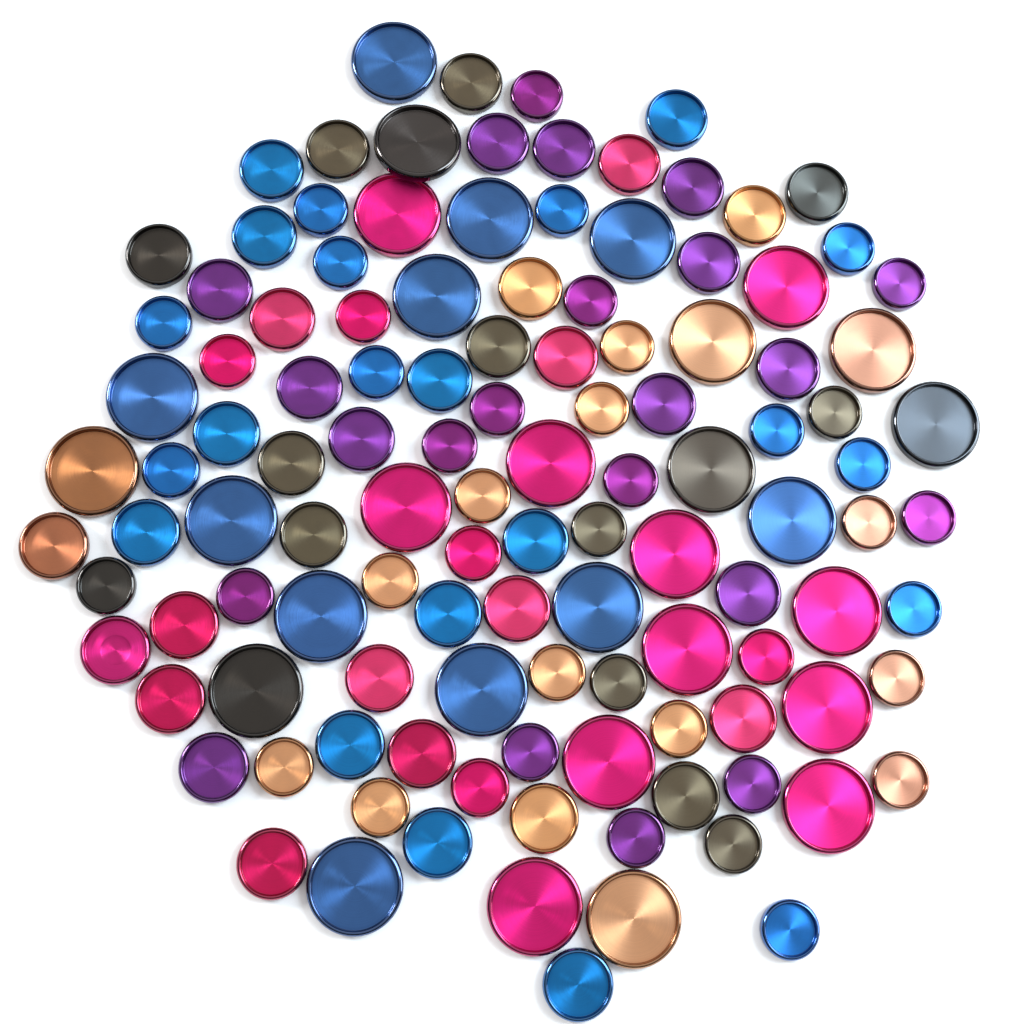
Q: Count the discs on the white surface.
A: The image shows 118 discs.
